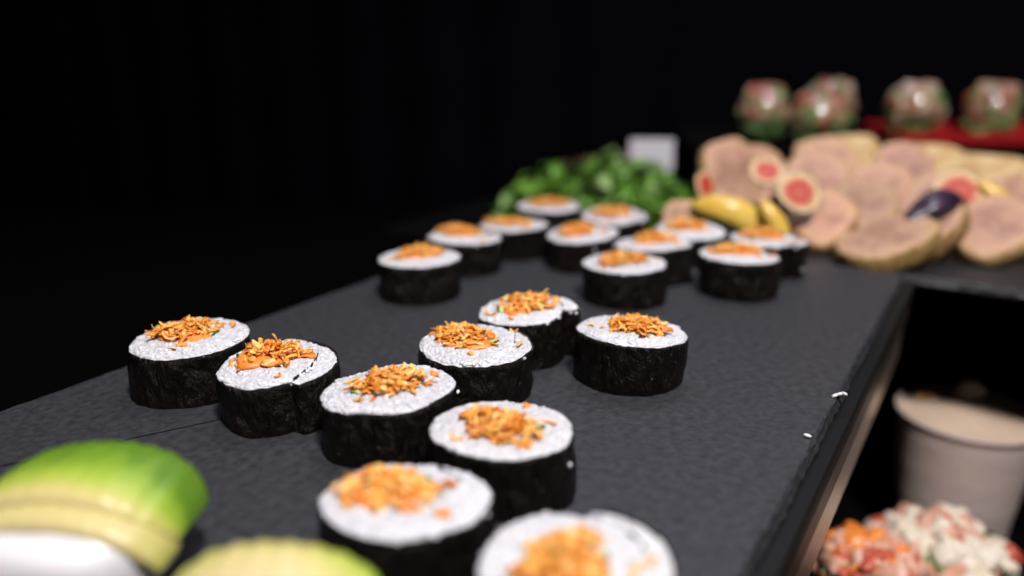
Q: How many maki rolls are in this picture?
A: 20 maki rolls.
